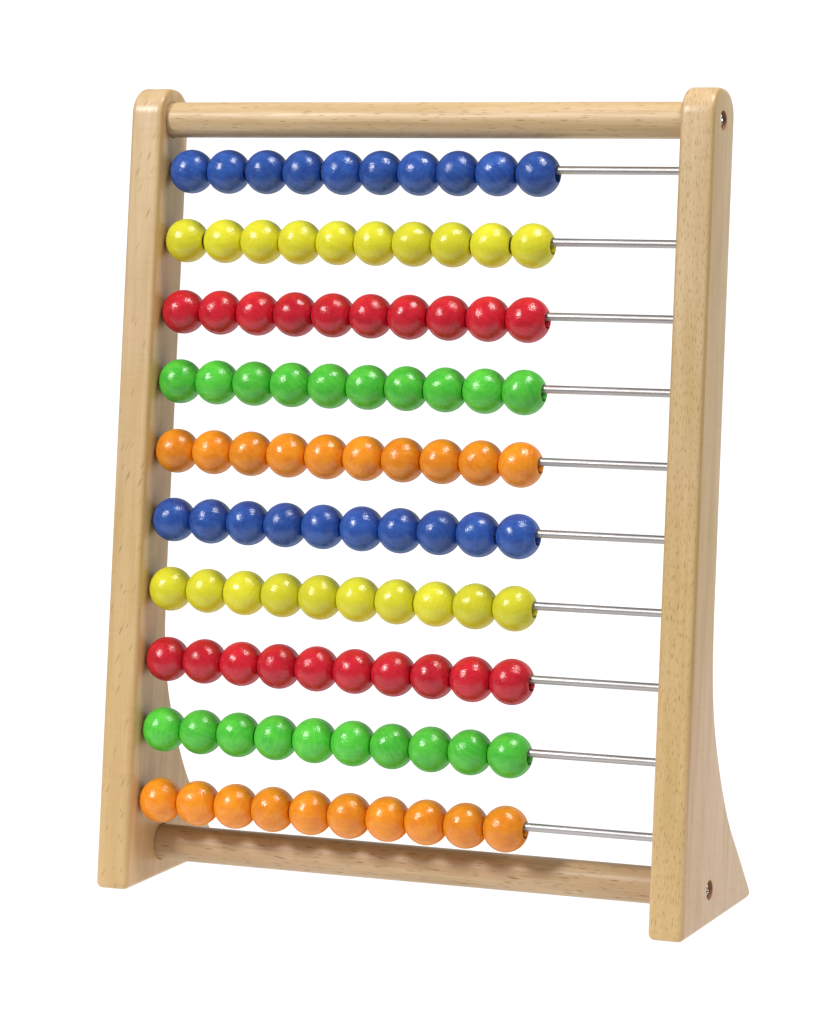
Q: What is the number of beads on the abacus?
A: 100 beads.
